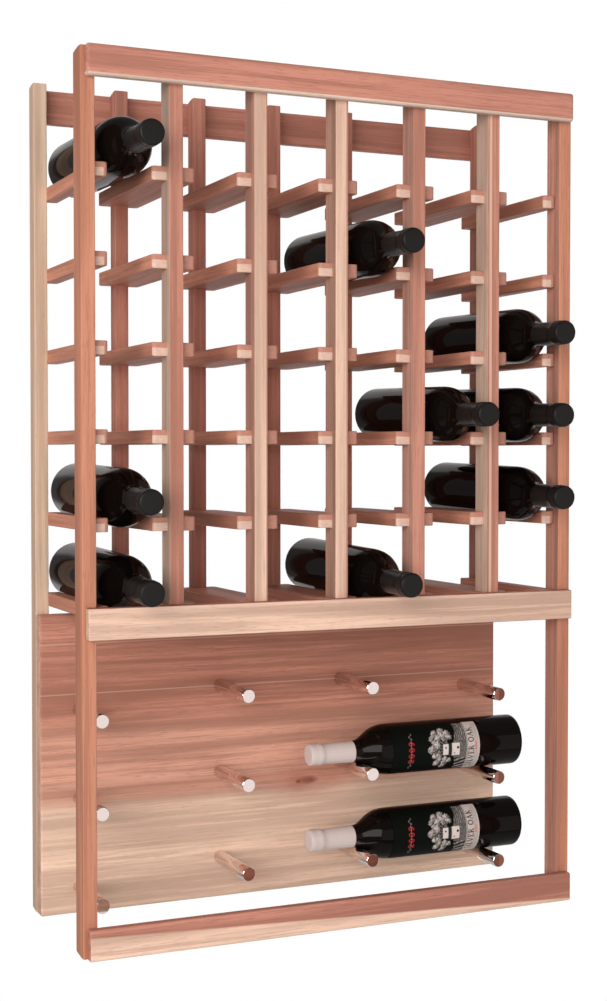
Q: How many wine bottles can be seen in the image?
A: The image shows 11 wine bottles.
